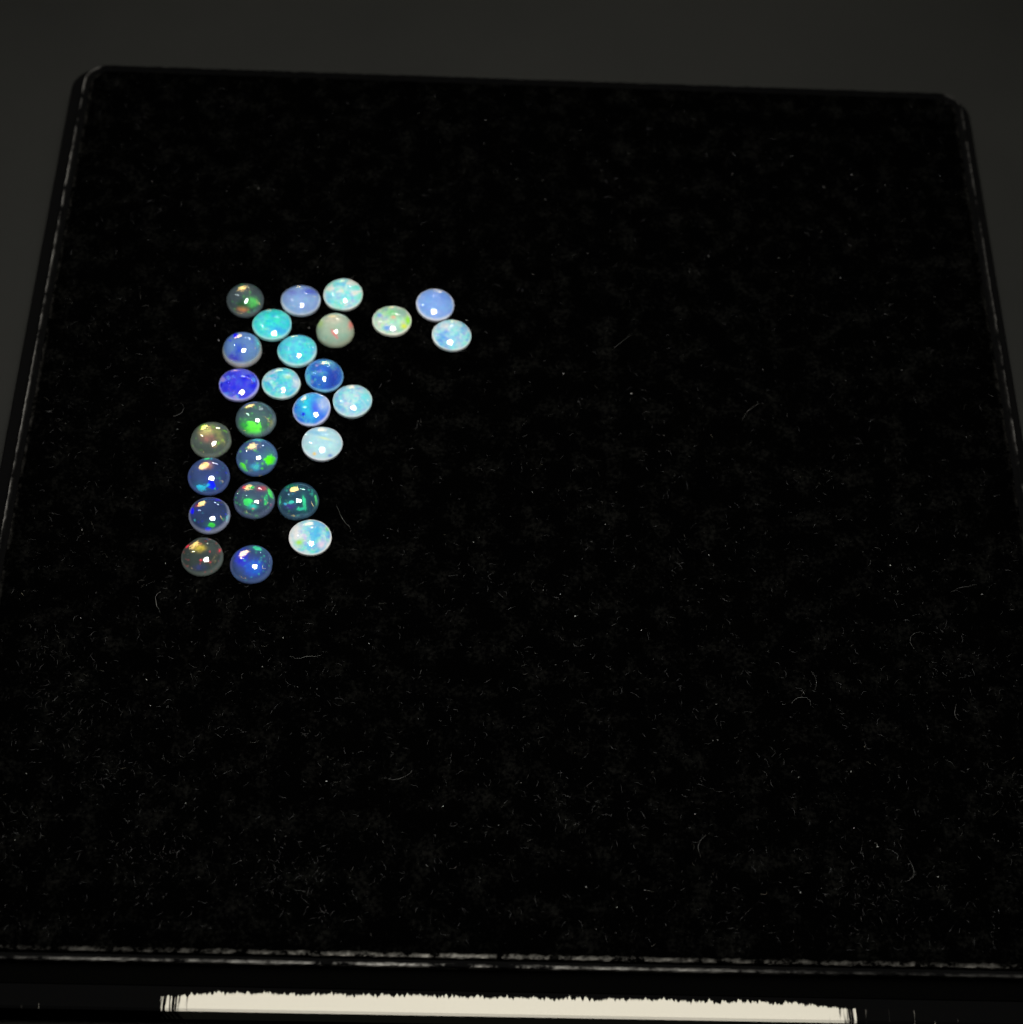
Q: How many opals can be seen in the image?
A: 26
